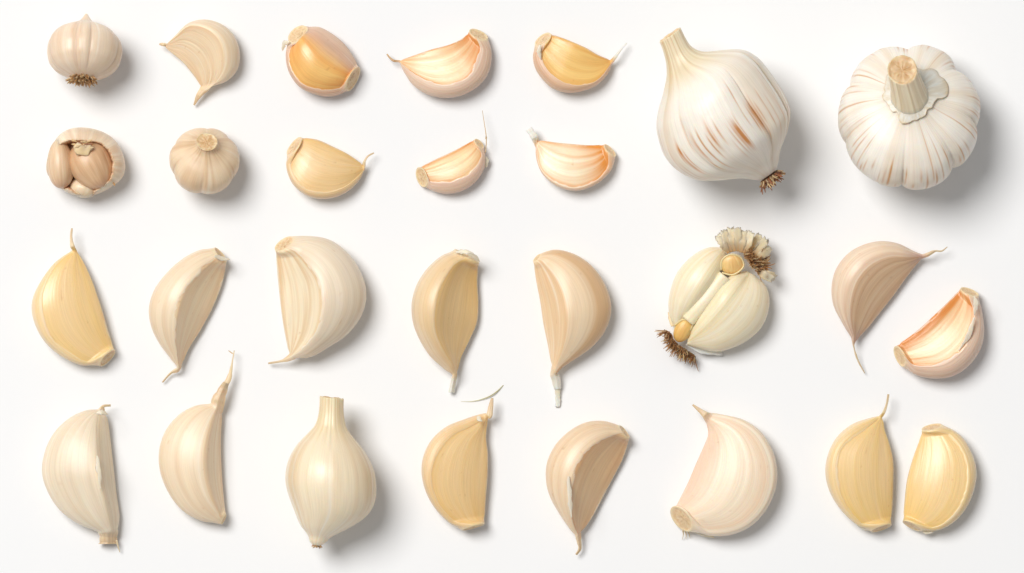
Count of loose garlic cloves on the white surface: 21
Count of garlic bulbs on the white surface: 7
